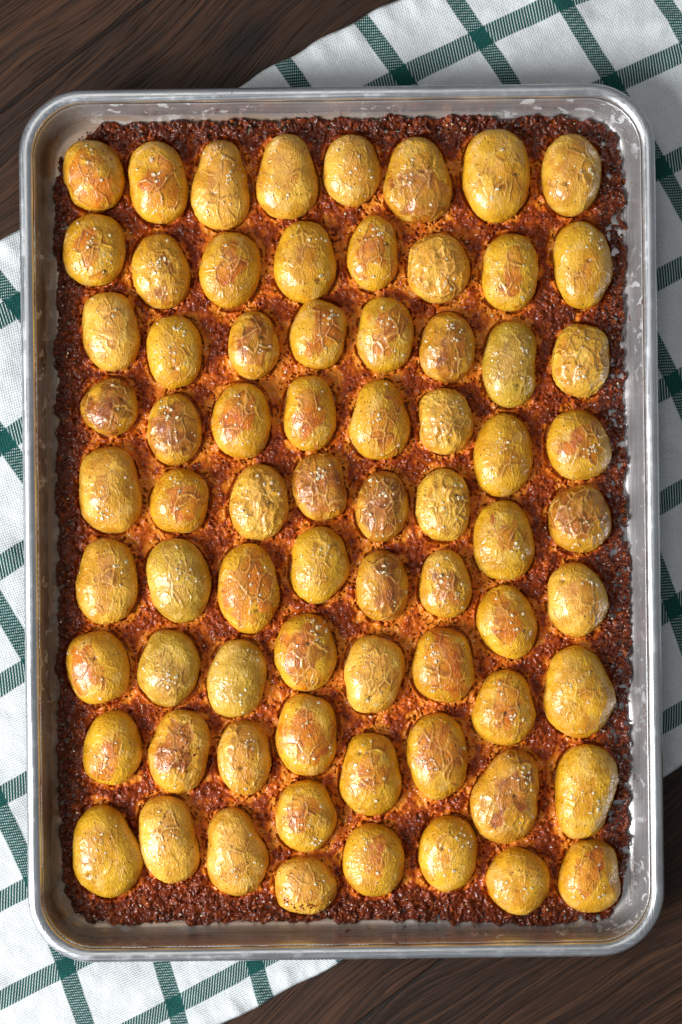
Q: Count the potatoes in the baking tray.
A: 73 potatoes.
